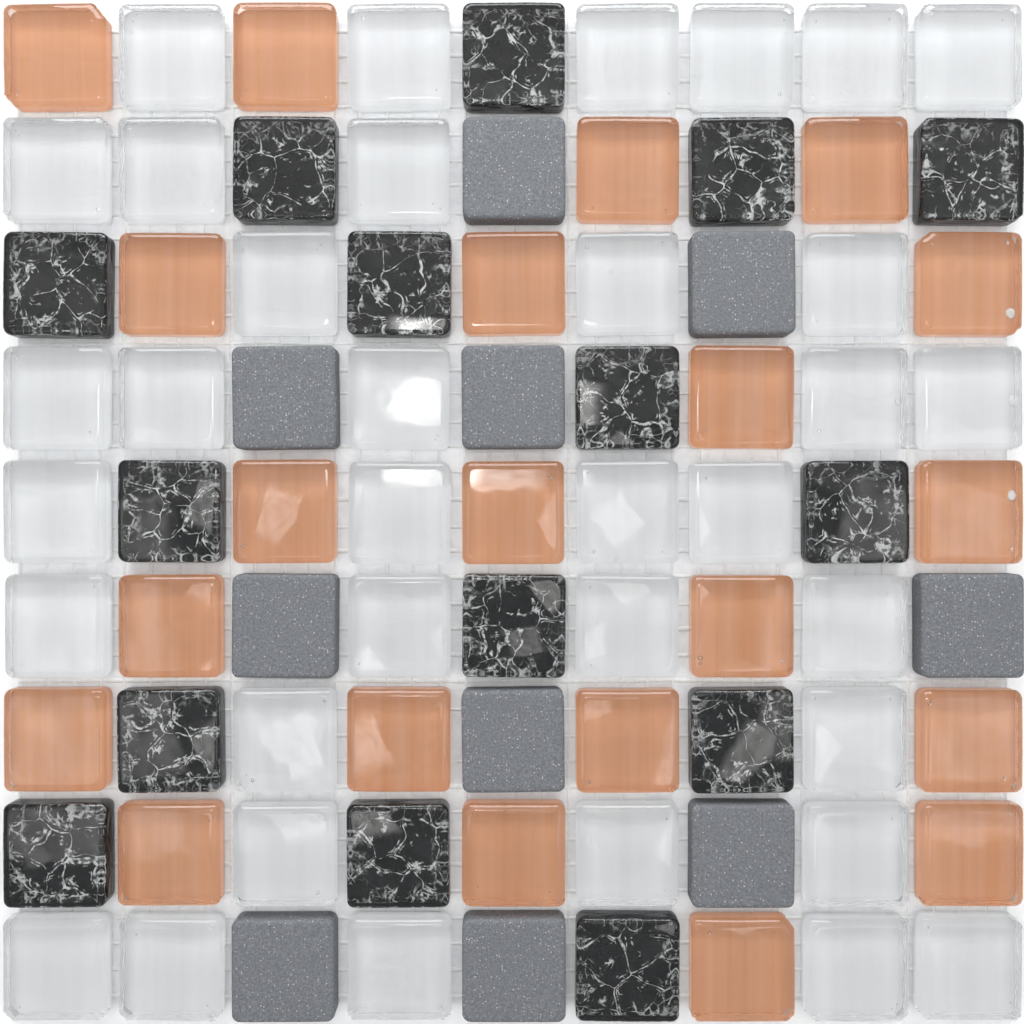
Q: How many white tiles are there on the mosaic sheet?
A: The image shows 35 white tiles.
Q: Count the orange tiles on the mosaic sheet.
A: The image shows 21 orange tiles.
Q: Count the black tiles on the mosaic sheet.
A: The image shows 15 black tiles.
